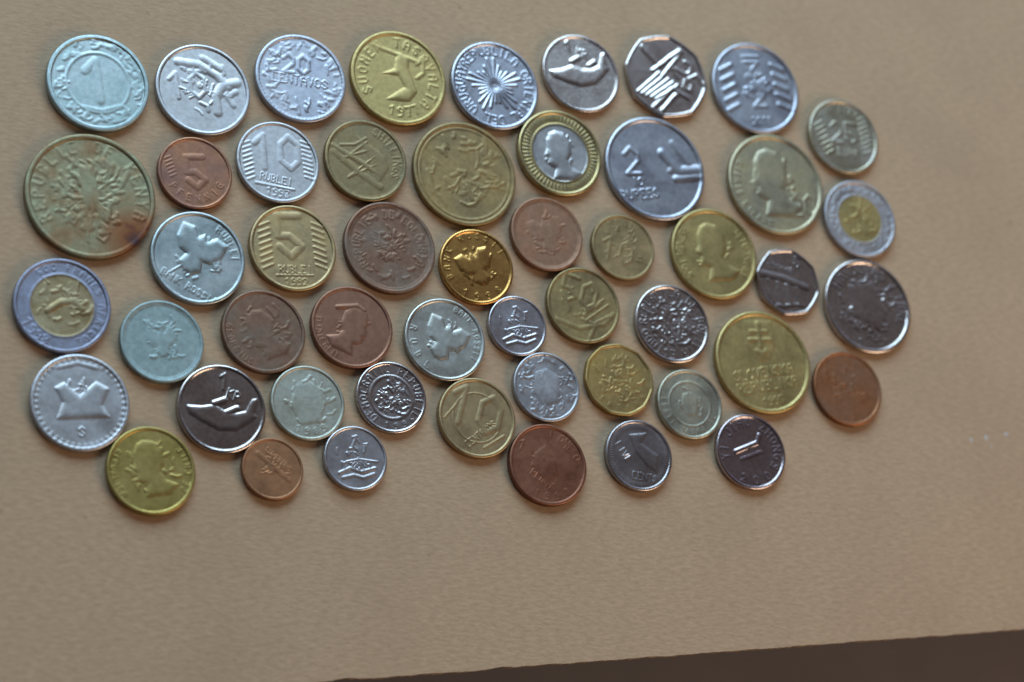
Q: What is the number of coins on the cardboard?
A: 51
